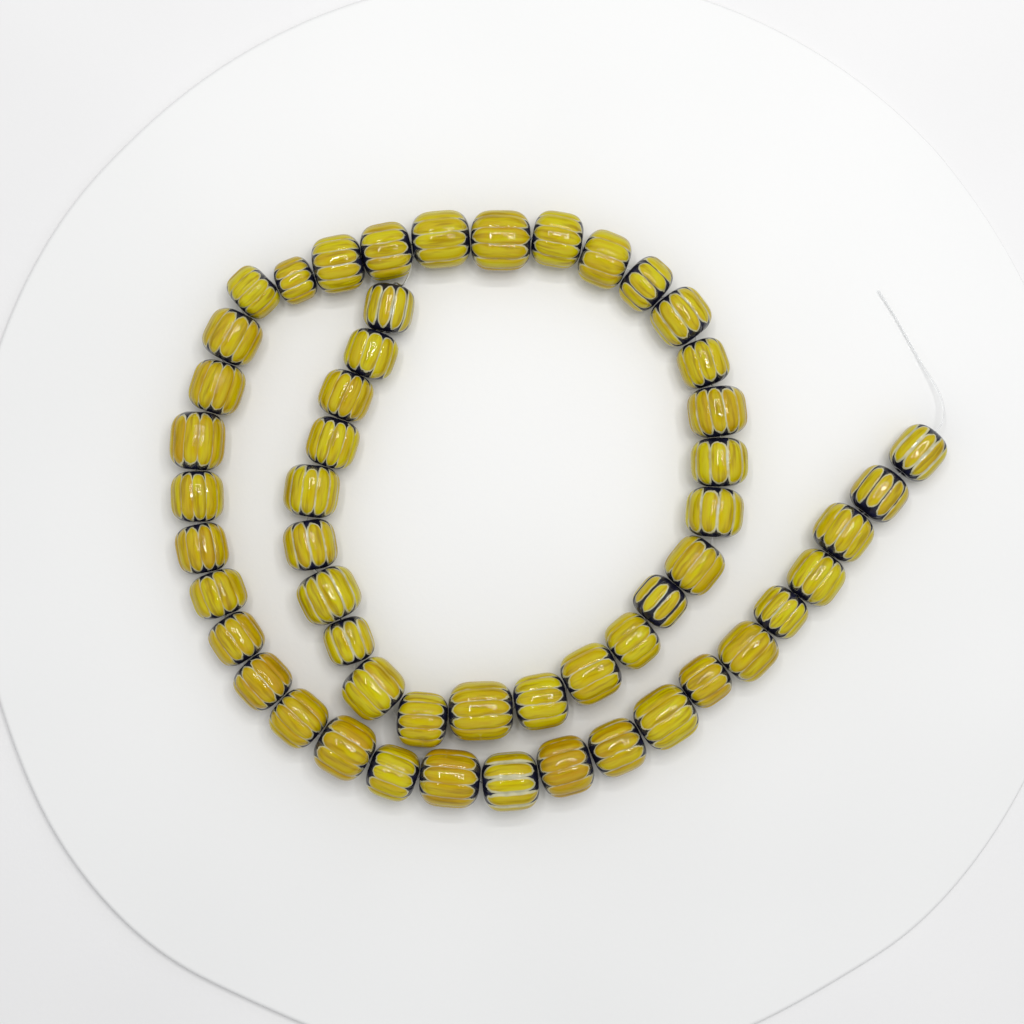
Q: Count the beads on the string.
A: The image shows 53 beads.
